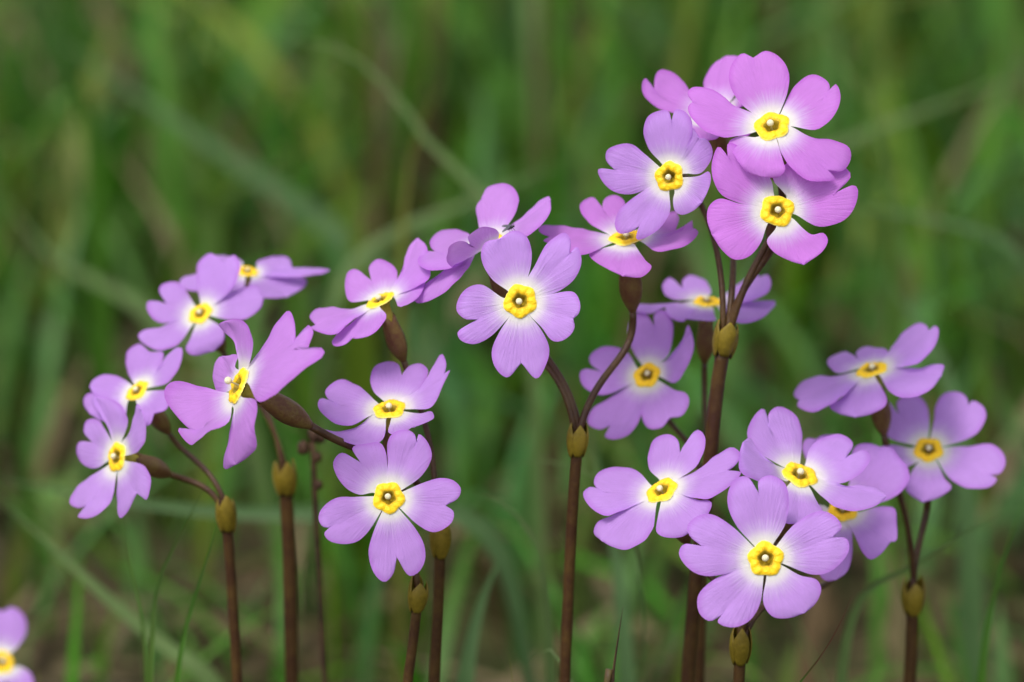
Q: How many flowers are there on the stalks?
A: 24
